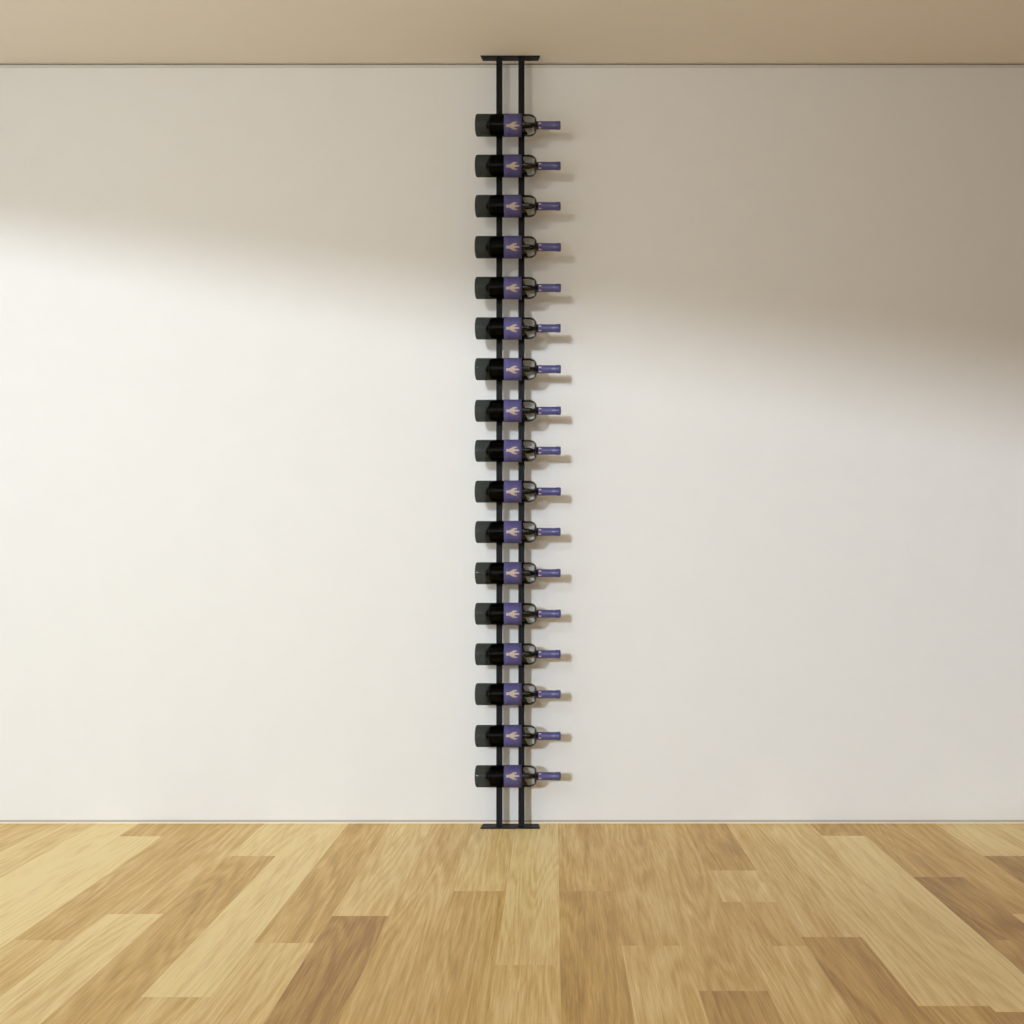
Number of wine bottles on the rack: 17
